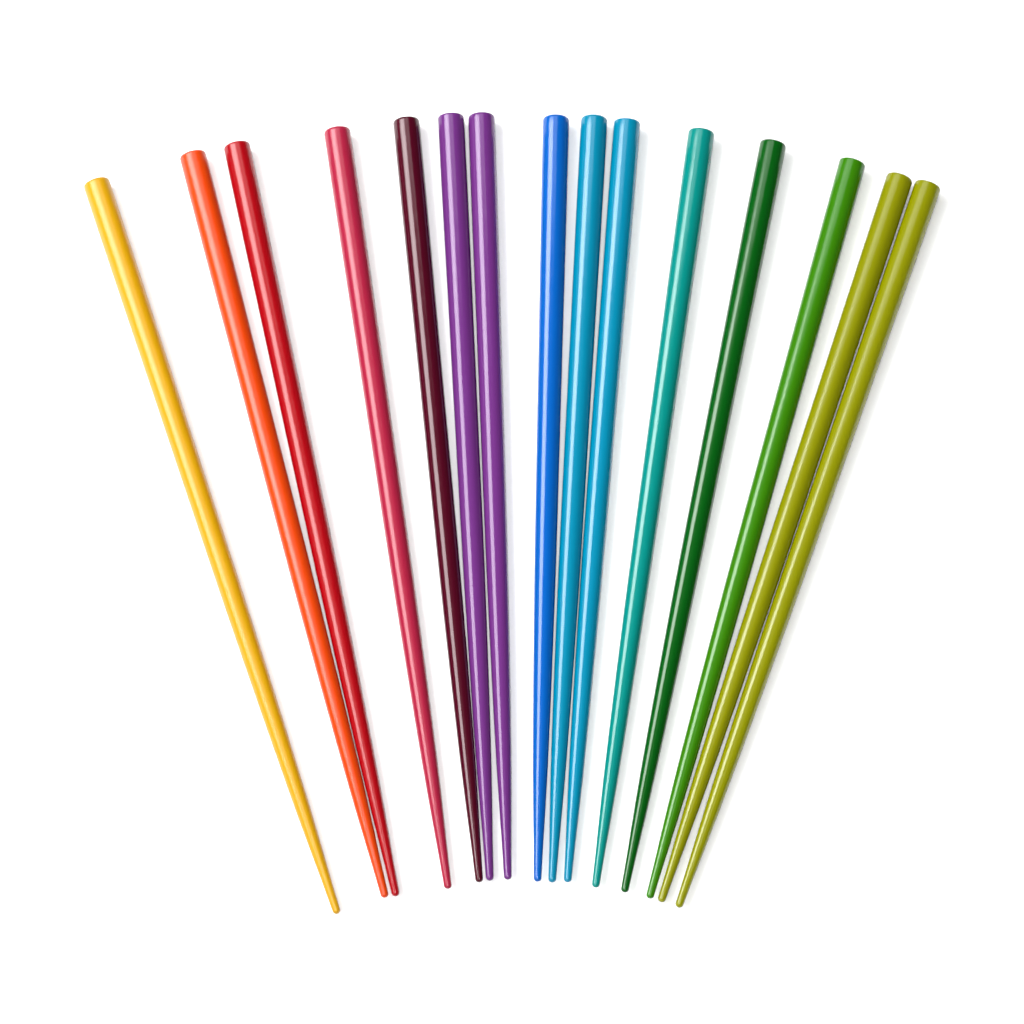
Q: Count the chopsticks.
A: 15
